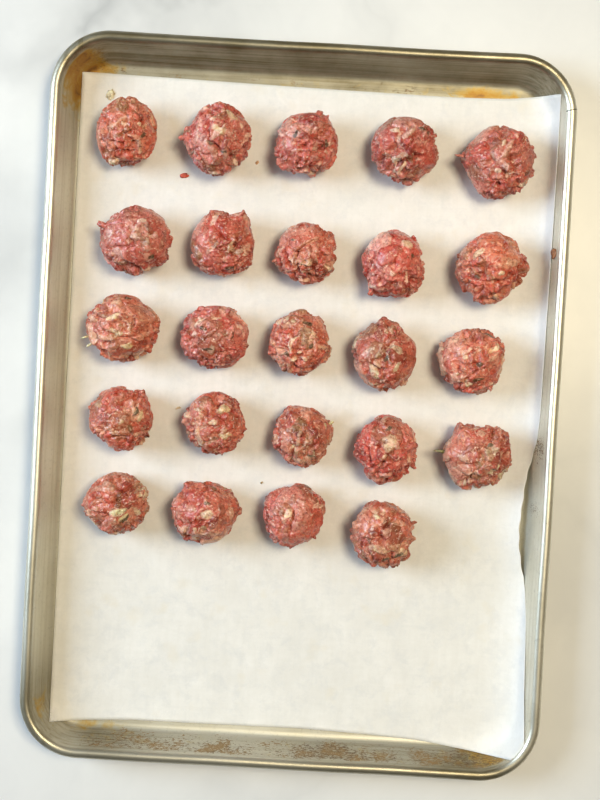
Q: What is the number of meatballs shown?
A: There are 24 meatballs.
